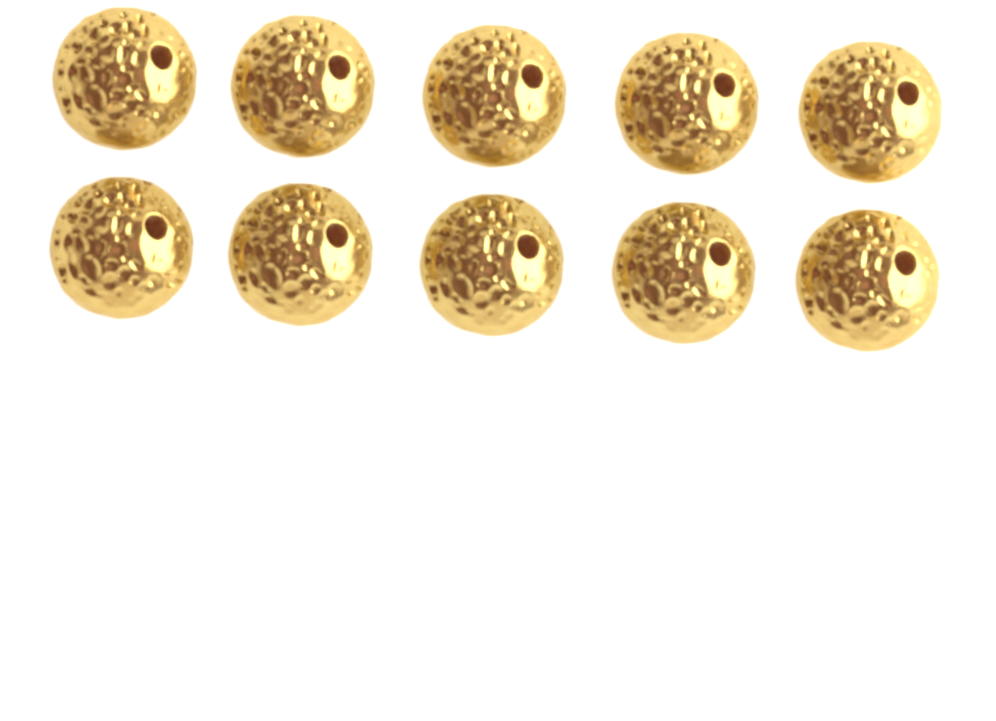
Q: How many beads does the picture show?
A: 10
